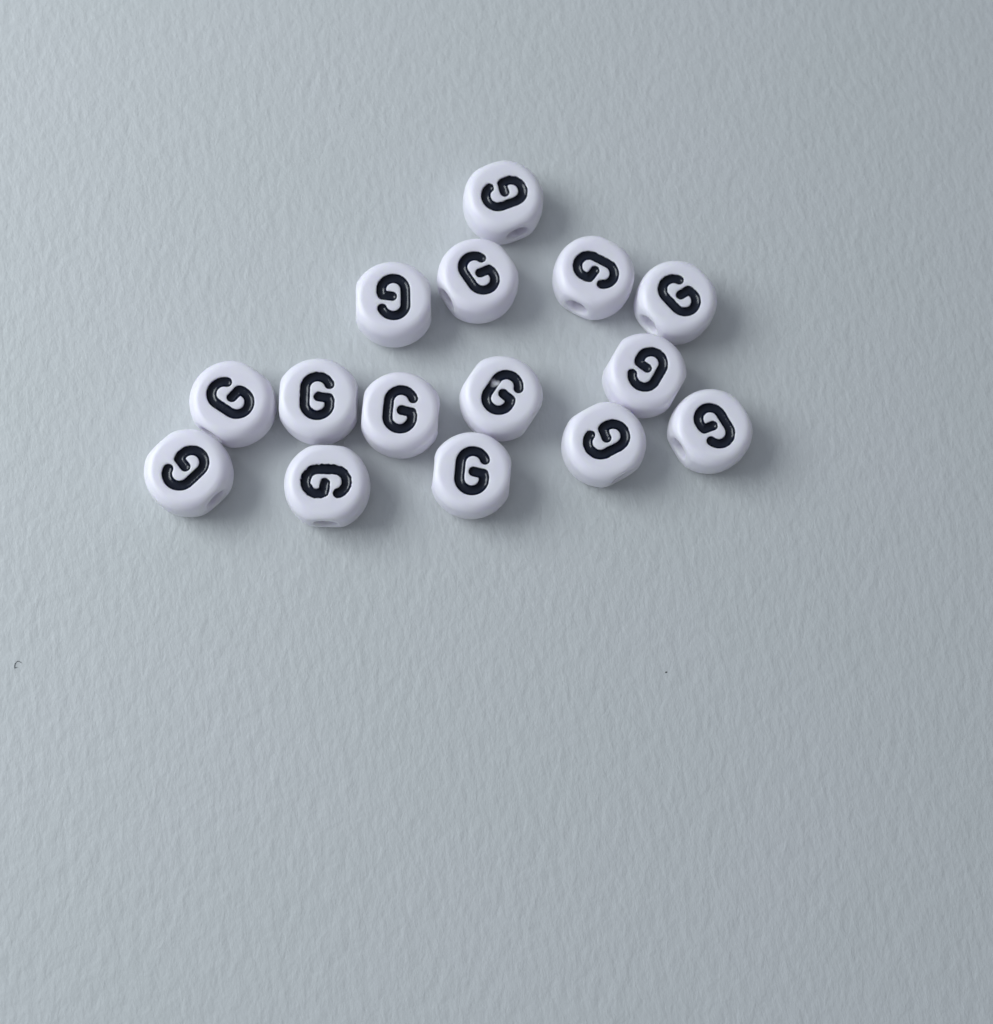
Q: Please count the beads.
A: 15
